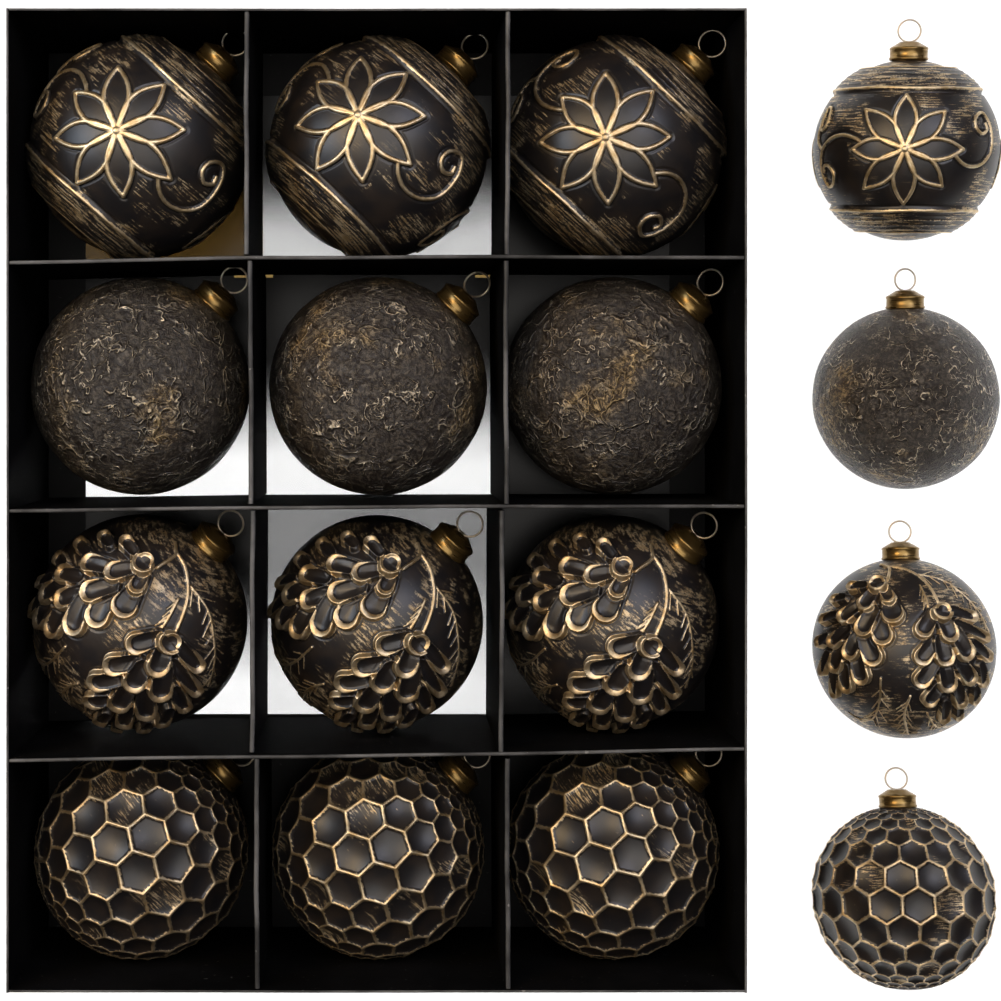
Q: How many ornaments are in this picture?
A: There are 16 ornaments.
